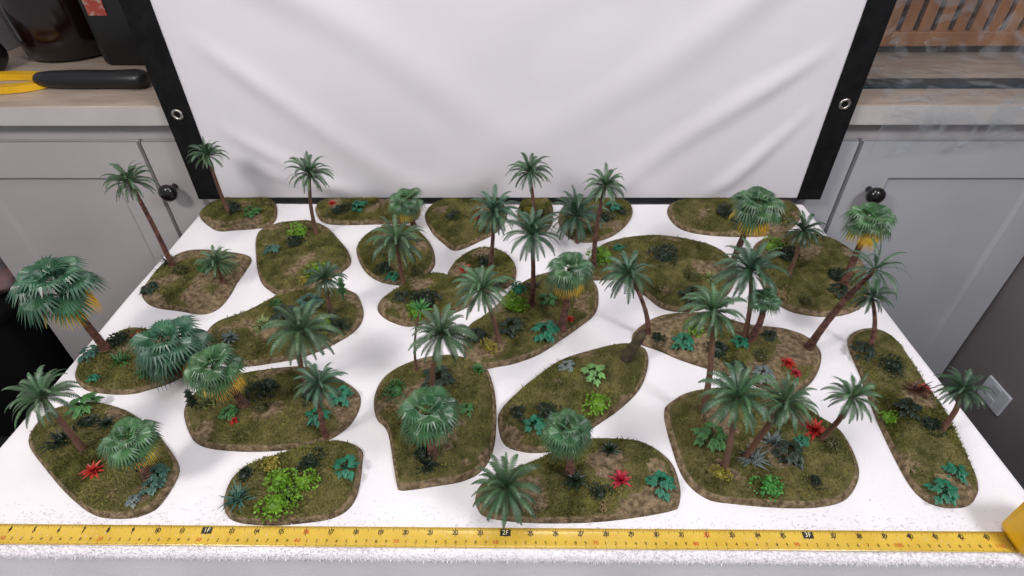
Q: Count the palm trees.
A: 39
